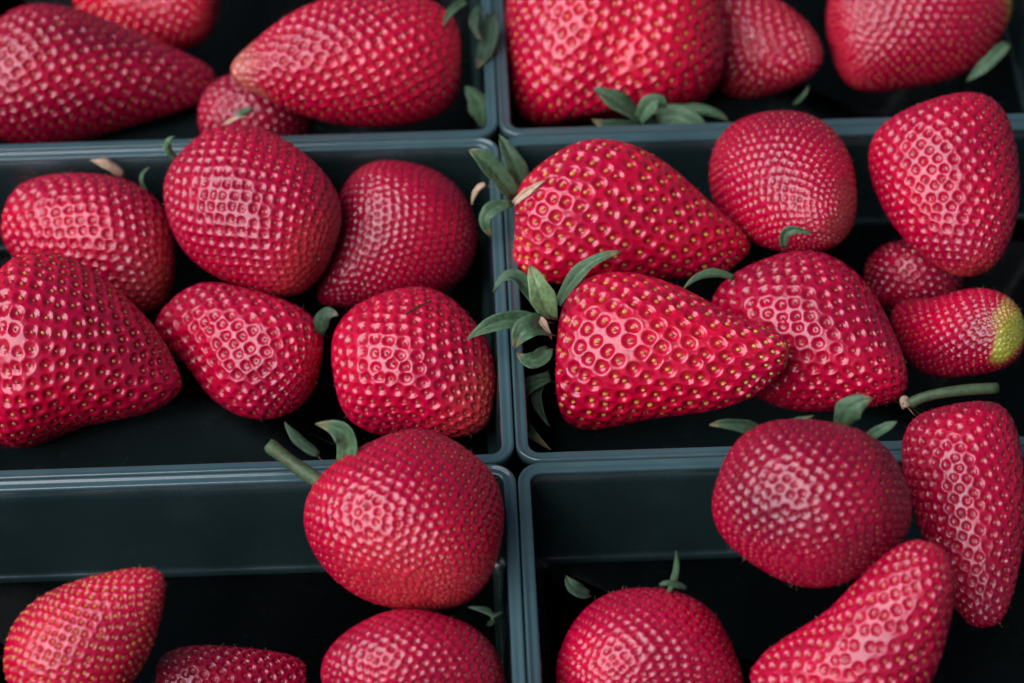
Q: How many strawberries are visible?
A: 28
